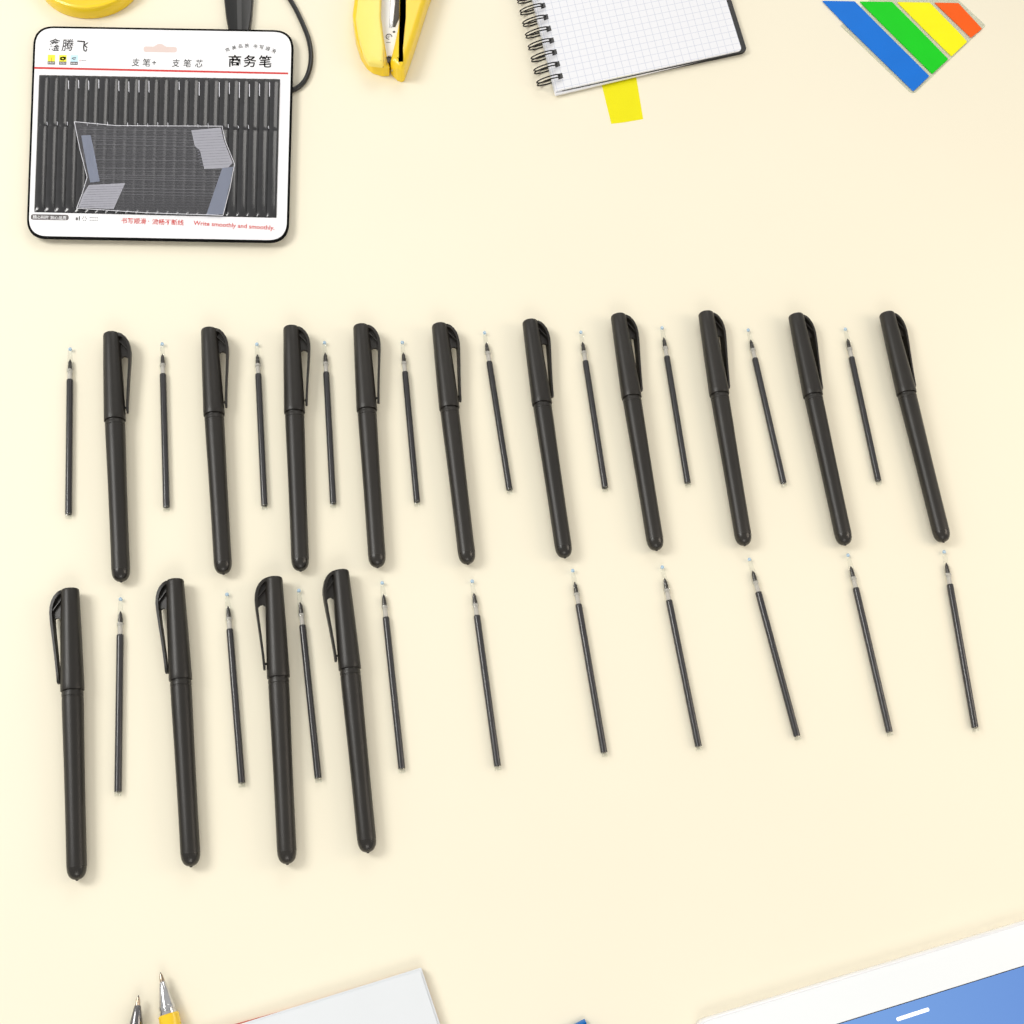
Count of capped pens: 14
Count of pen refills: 20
